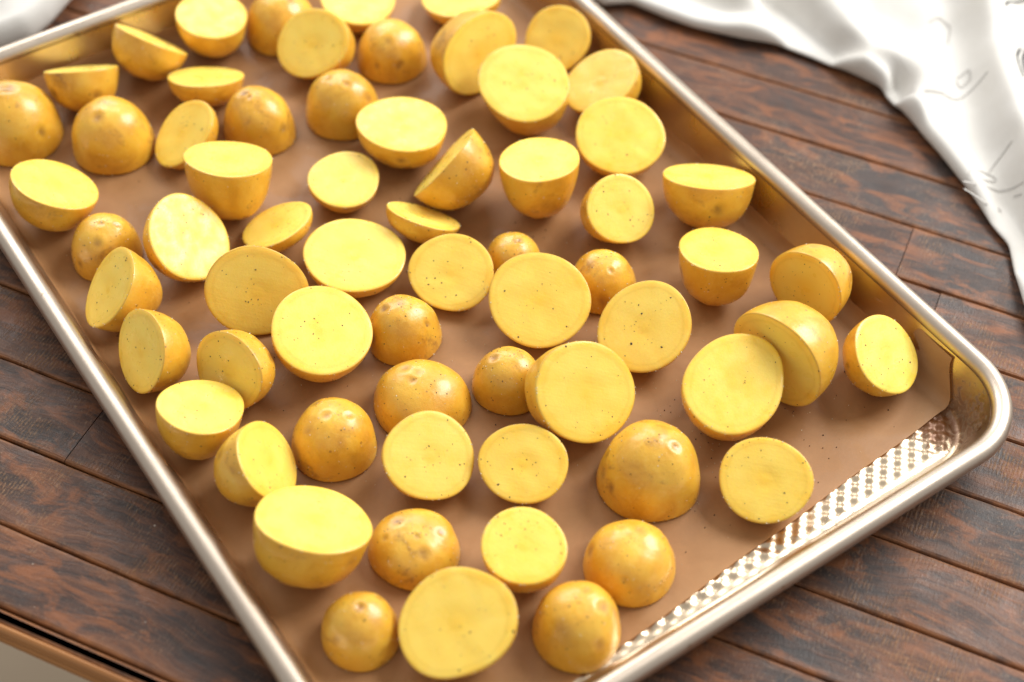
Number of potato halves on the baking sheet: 65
